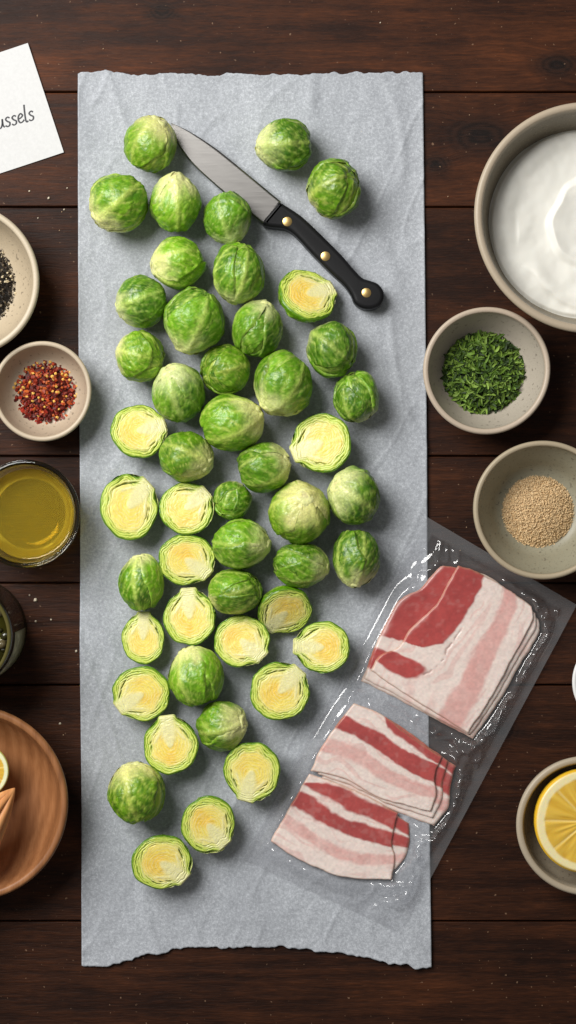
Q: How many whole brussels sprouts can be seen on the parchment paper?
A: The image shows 31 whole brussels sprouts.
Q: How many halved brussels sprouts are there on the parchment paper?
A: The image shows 17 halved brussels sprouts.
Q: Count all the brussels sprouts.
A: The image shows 48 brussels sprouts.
